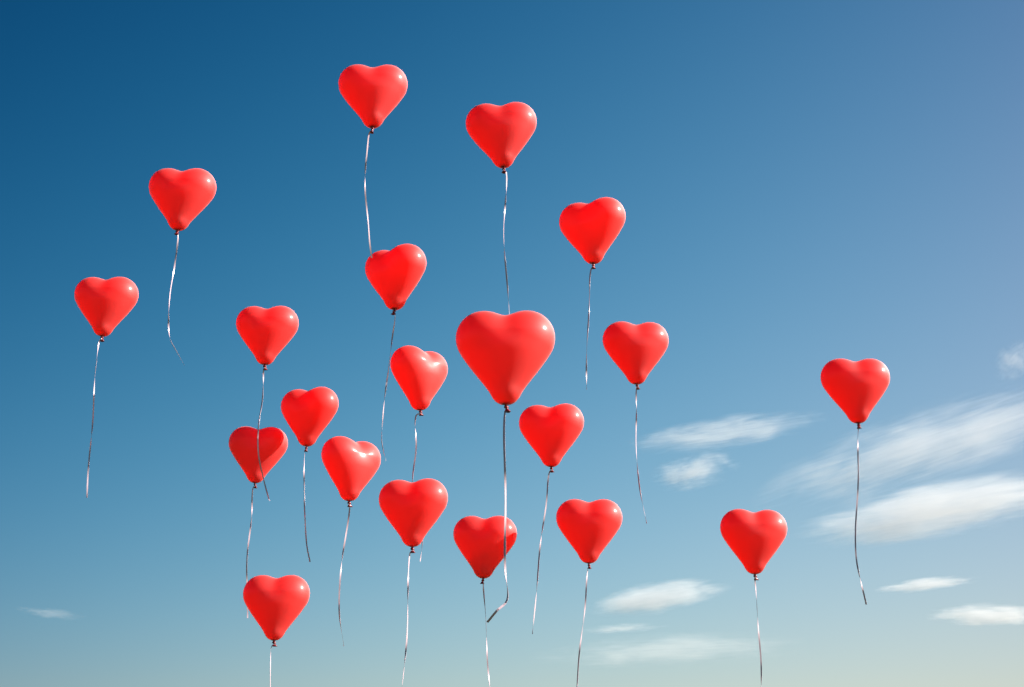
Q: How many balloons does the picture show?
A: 20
